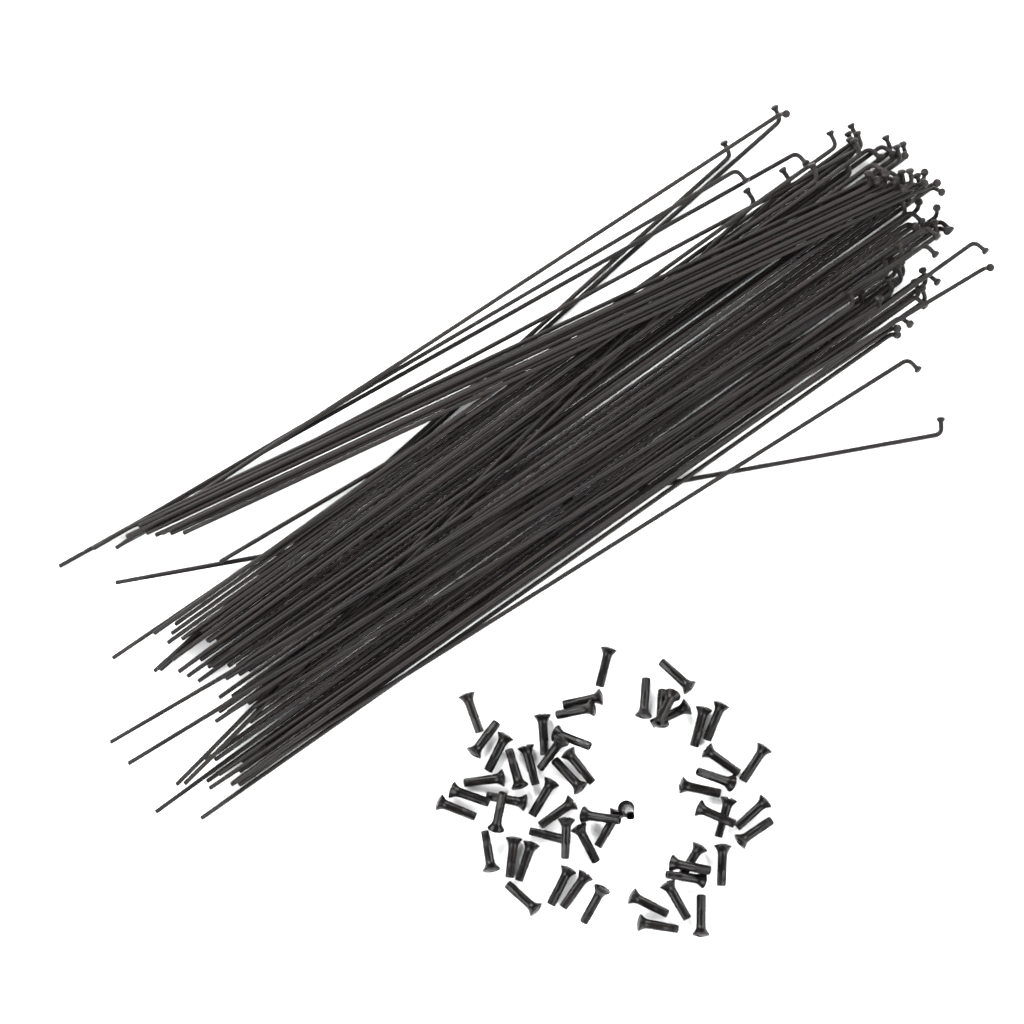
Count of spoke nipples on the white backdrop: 56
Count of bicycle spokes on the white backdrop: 72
